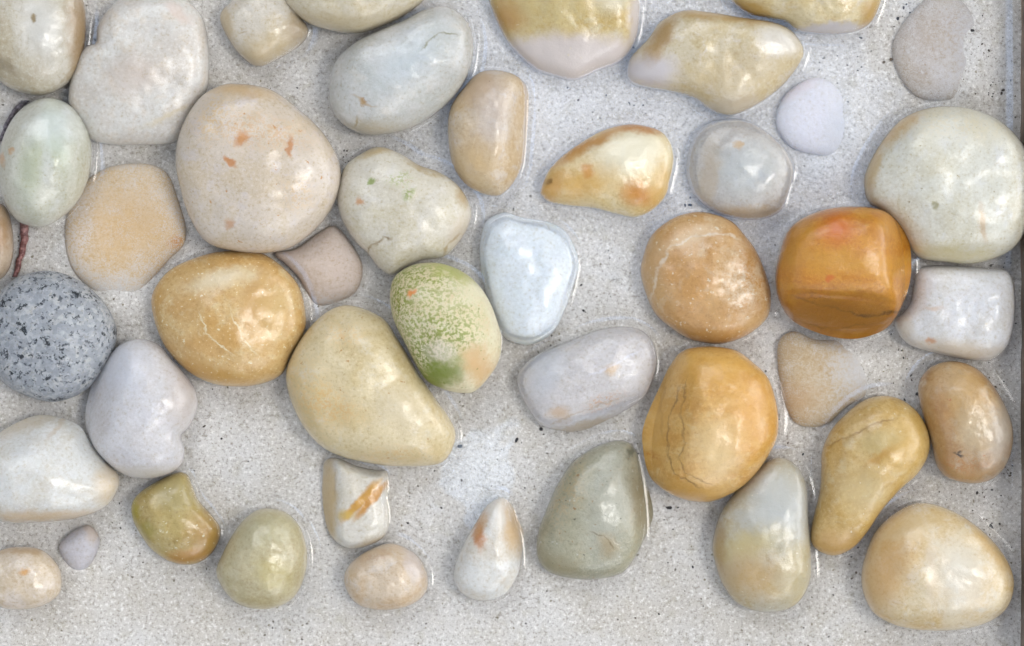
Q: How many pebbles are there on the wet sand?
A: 45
